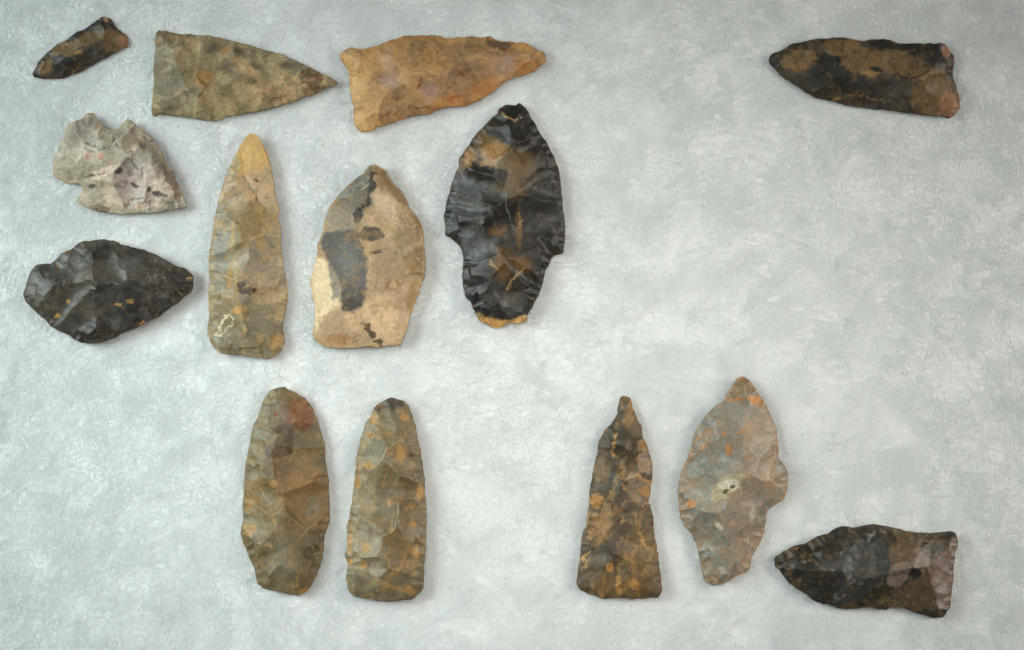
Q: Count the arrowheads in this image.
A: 14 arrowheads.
